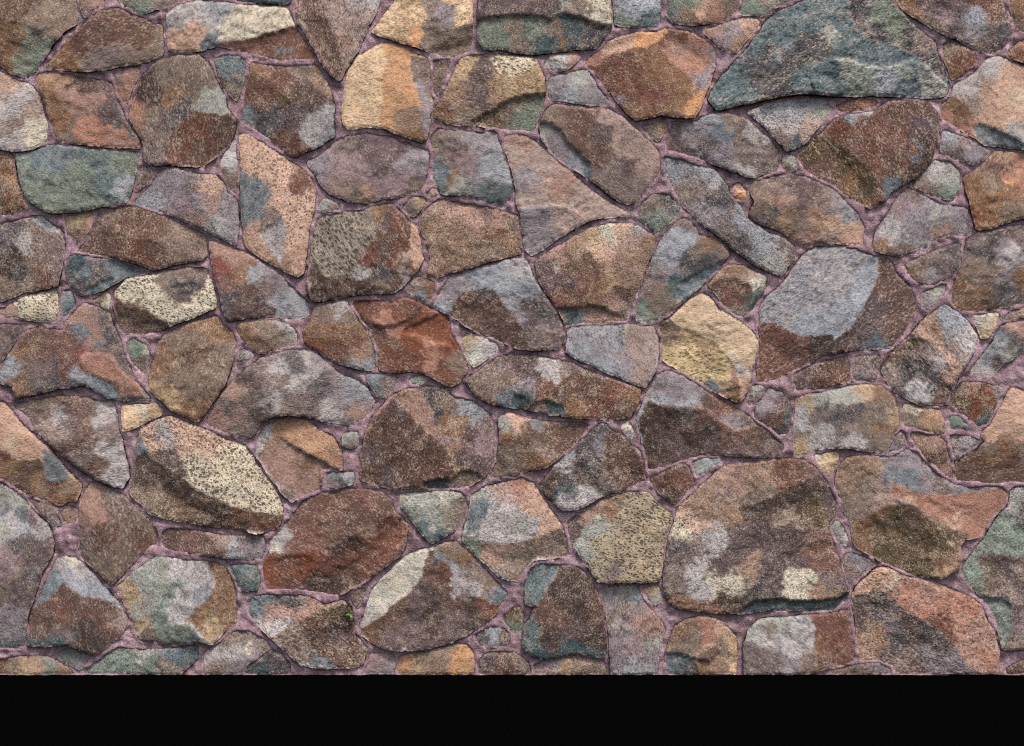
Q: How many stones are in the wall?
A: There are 163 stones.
